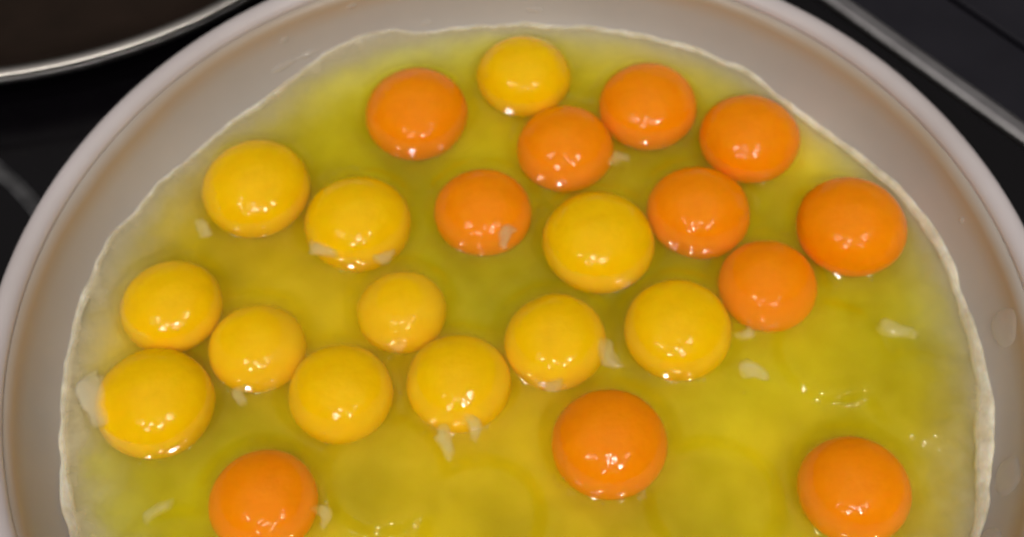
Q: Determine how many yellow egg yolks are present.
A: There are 12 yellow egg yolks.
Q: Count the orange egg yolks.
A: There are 11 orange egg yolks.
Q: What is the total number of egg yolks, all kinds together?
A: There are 23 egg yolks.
